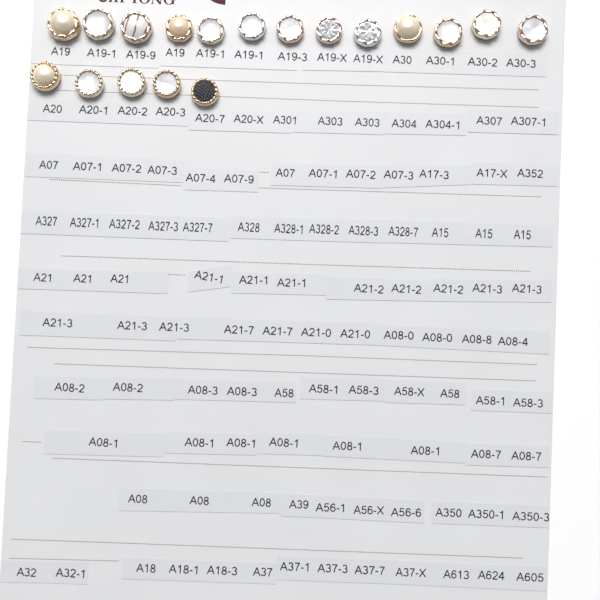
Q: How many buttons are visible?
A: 18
